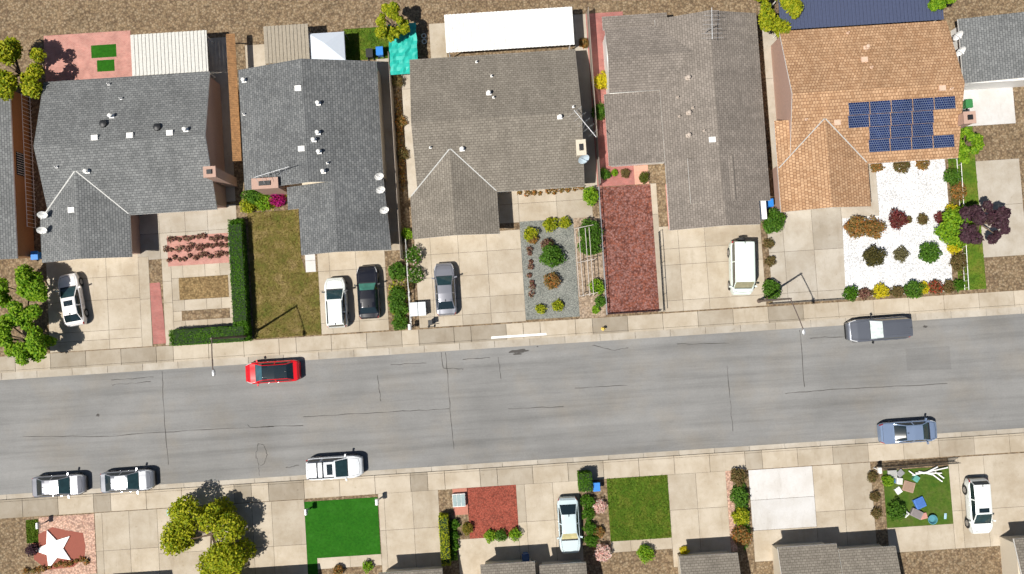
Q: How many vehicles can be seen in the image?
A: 13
